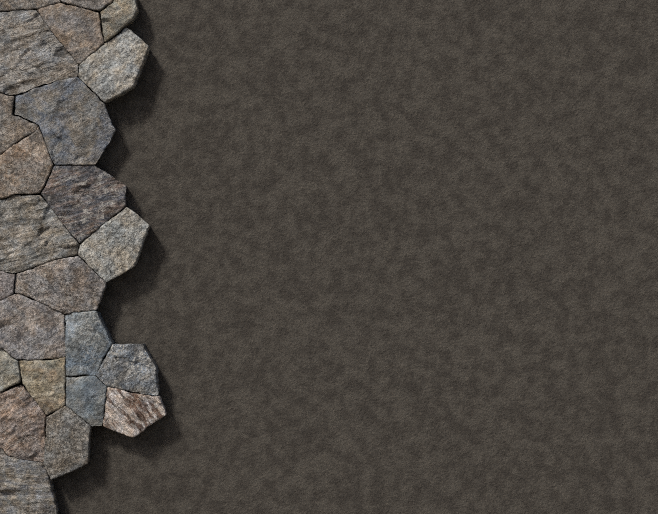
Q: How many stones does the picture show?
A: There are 24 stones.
